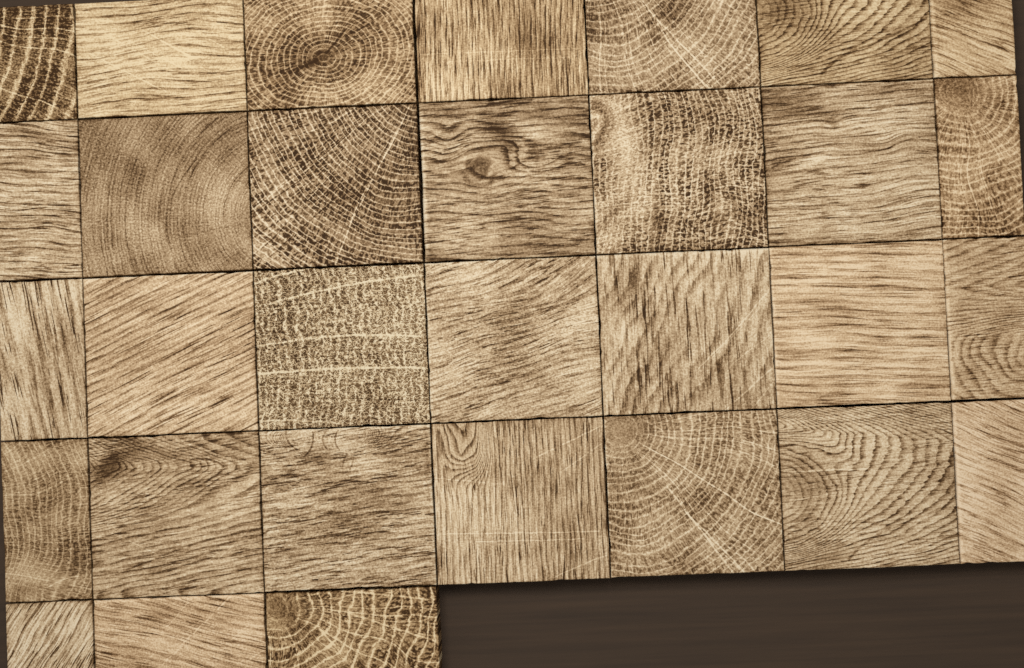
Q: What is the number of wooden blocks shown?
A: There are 31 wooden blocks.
